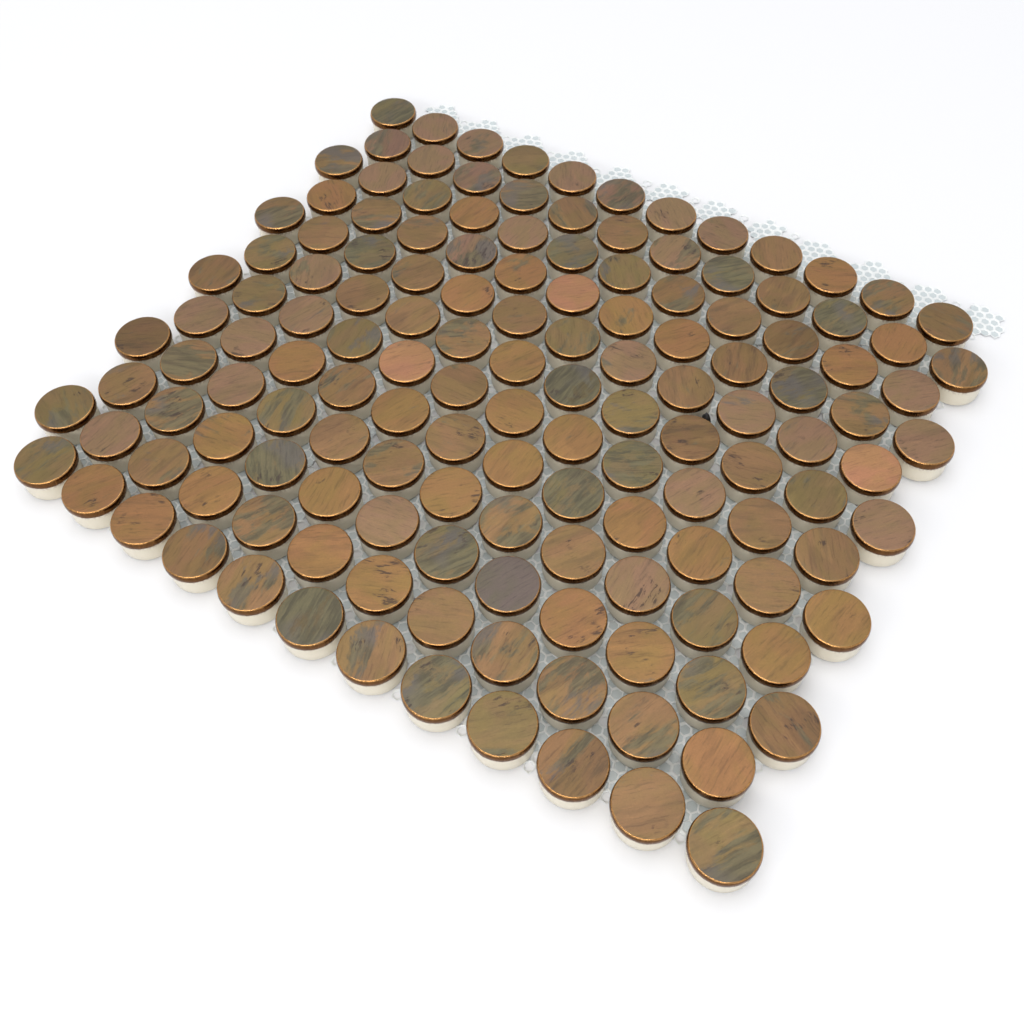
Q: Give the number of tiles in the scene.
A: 144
